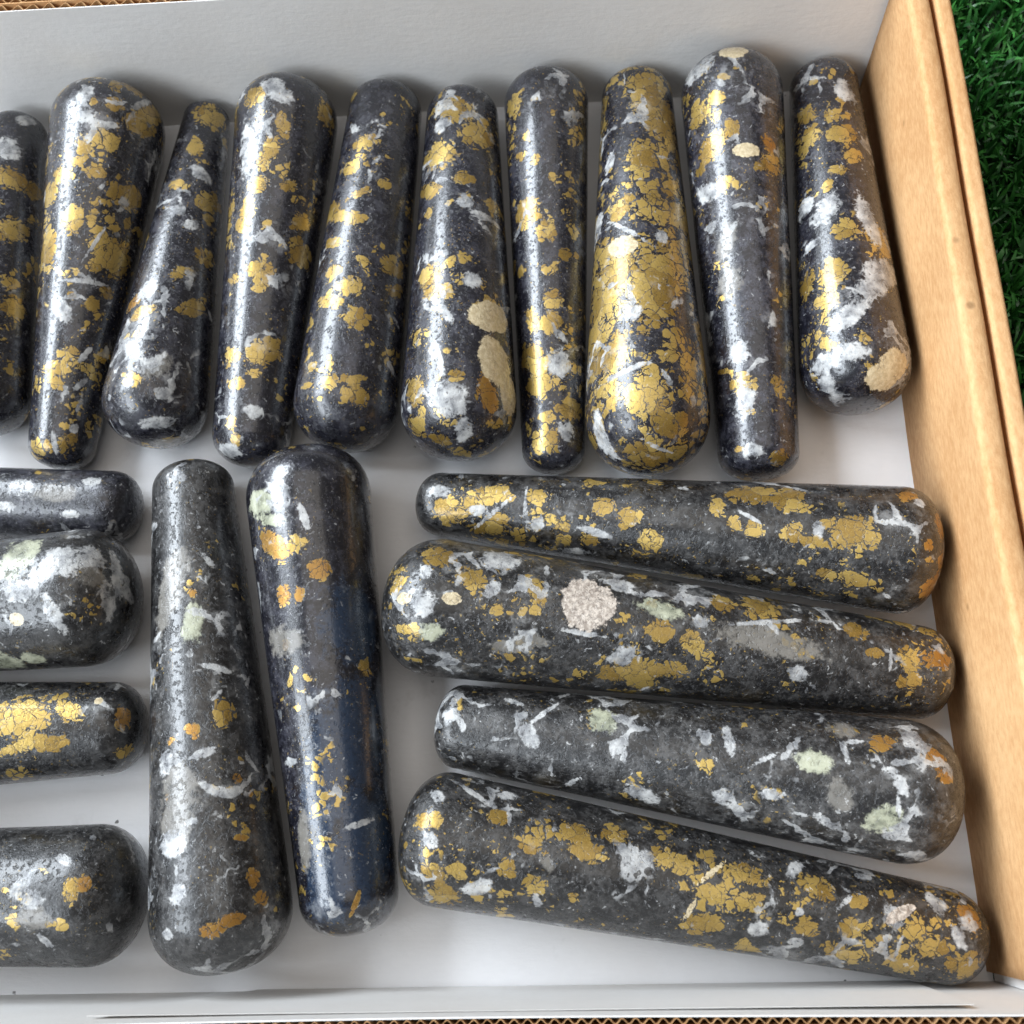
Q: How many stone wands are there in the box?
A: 20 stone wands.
